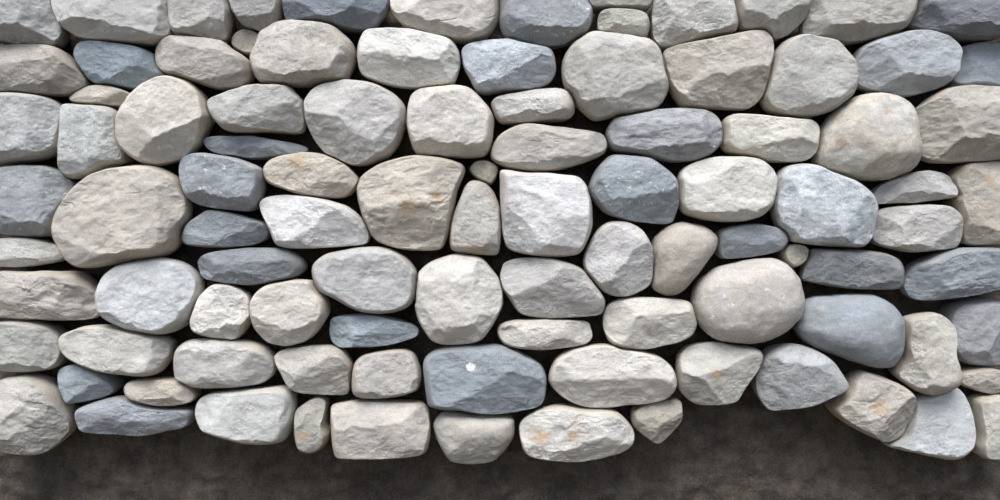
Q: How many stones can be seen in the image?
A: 100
